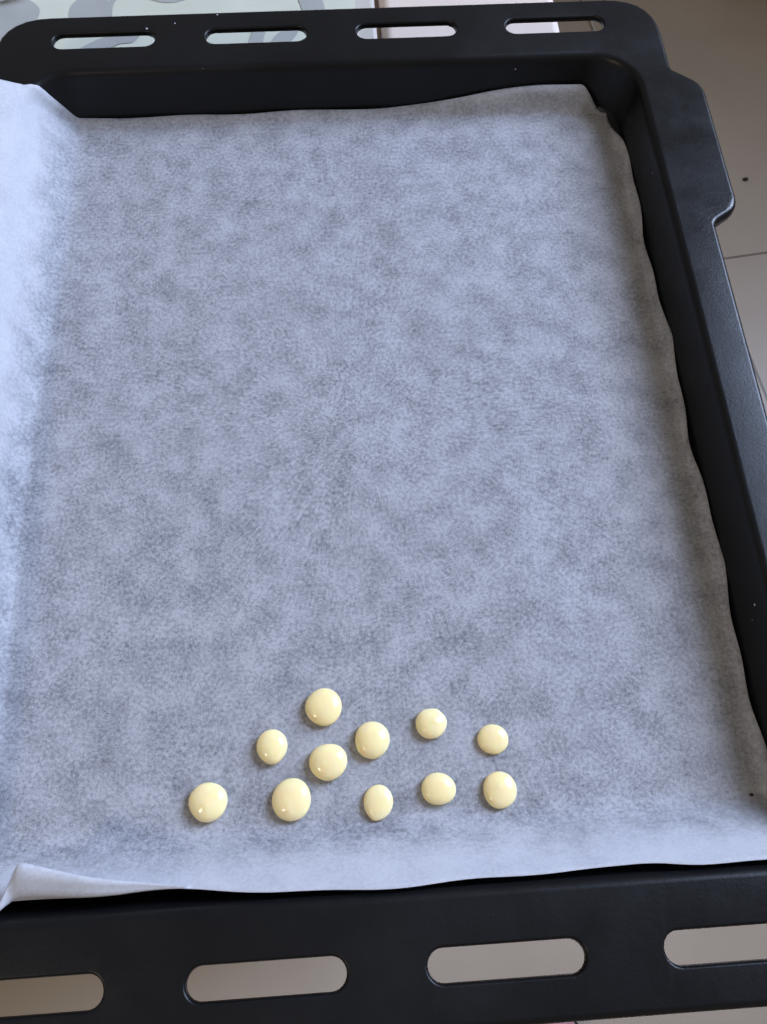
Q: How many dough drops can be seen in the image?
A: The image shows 11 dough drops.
